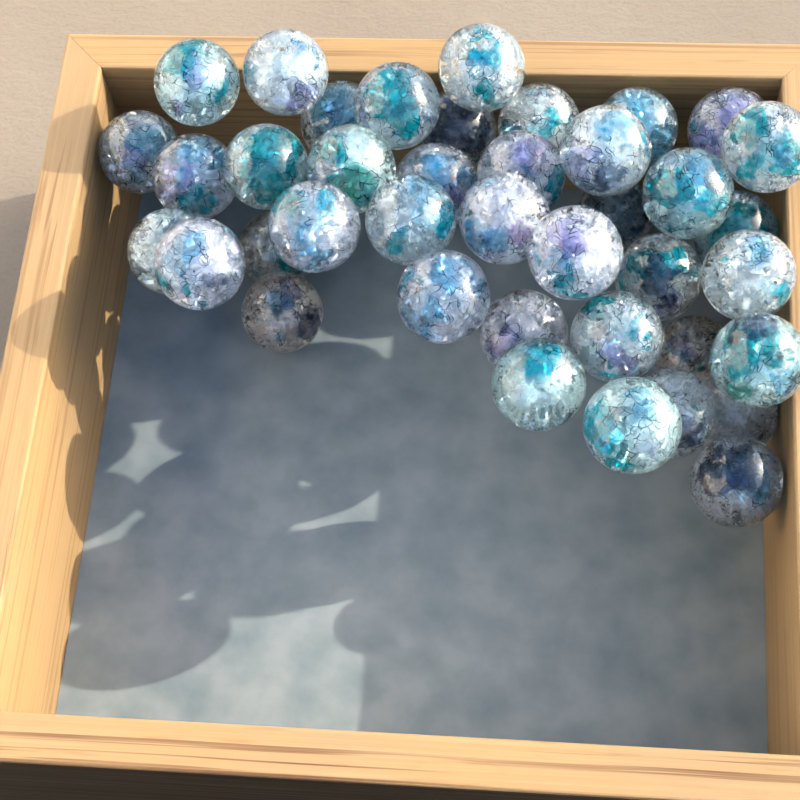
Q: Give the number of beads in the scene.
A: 40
